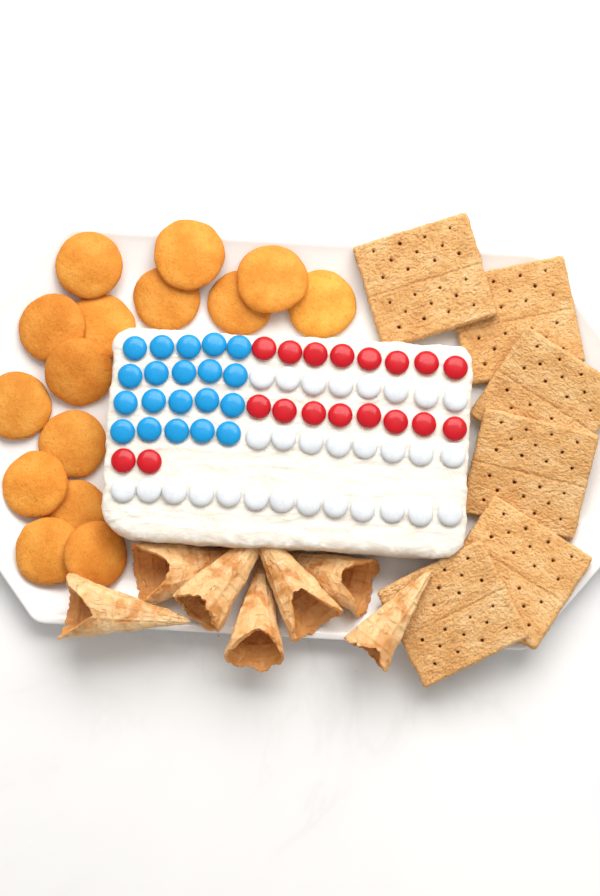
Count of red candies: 18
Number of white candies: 29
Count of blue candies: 20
